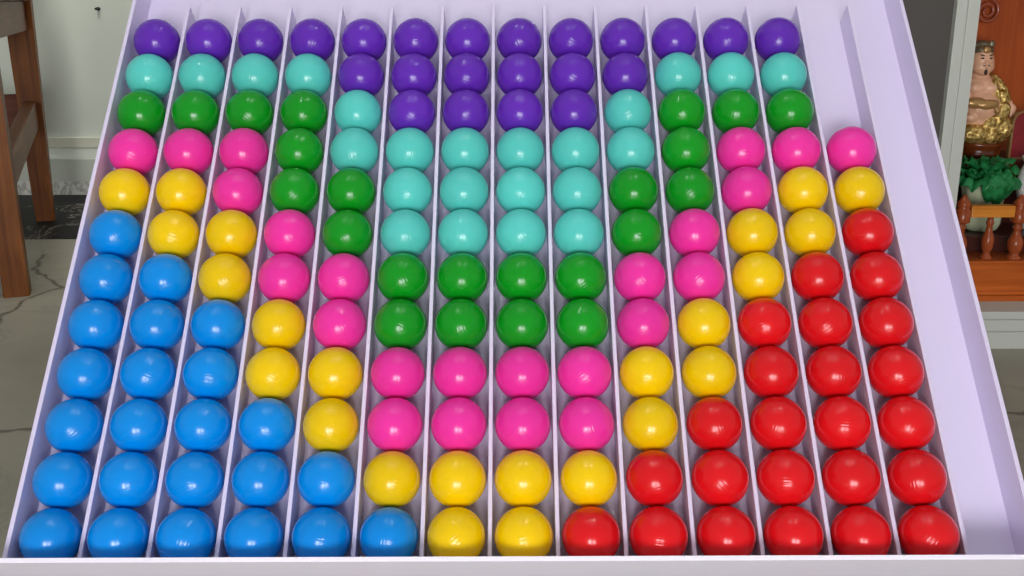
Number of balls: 165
